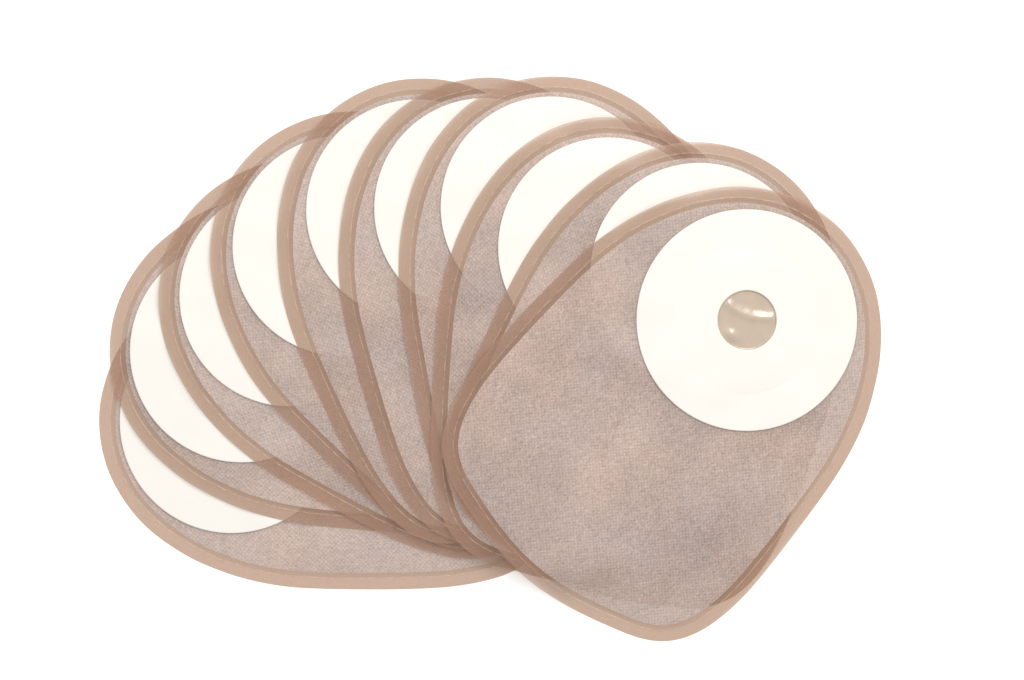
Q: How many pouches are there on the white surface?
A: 10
